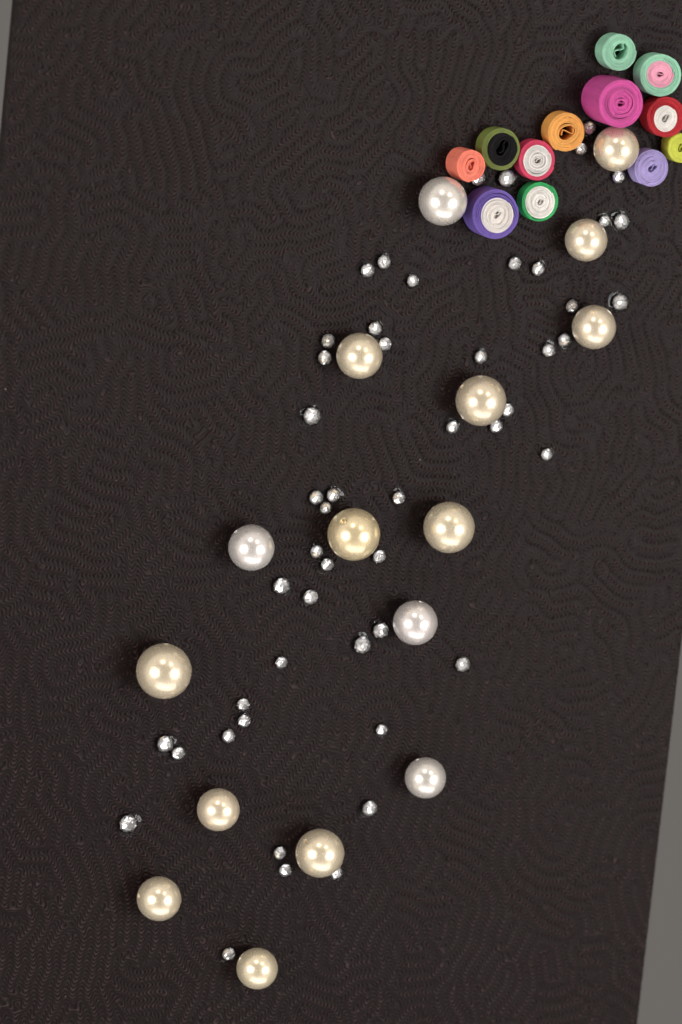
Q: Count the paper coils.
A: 12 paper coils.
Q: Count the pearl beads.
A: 16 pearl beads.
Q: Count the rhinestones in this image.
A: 51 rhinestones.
